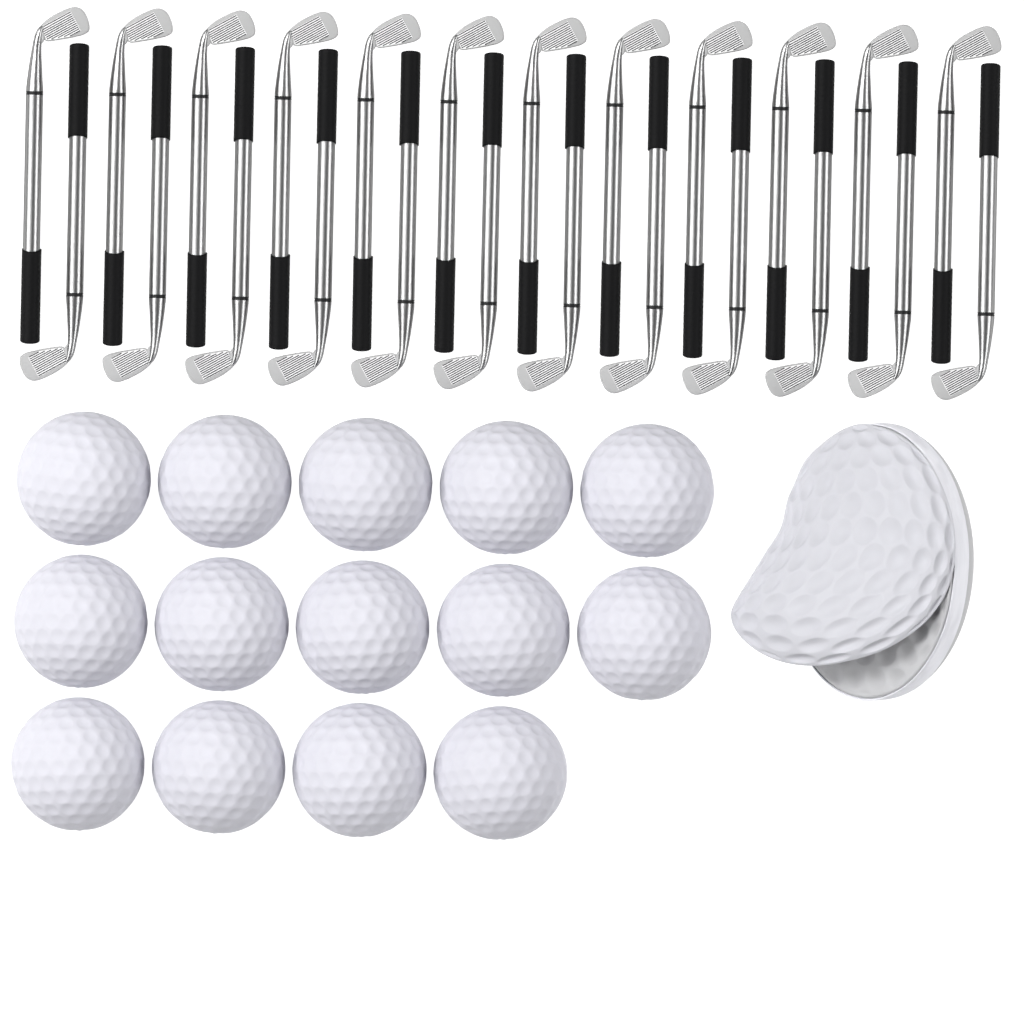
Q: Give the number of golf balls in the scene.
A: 14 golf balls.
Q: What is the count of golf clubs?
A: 24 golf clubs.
